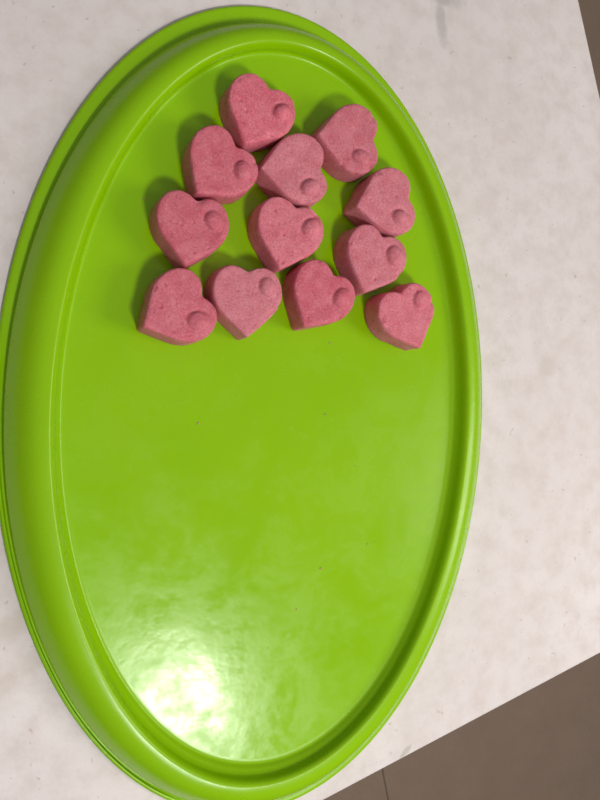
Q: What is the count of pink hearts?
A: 12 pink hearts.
